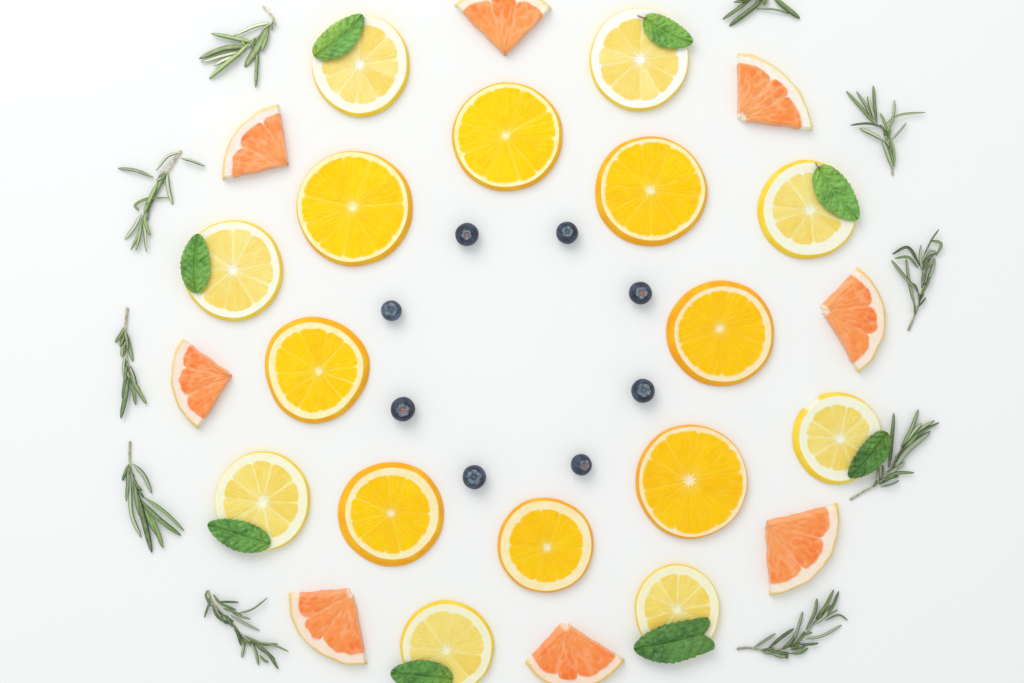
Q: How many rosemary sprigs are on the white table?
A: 10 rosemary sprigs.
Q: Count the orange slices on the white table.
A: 8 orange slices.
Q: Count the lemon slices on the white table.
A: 8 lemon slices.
